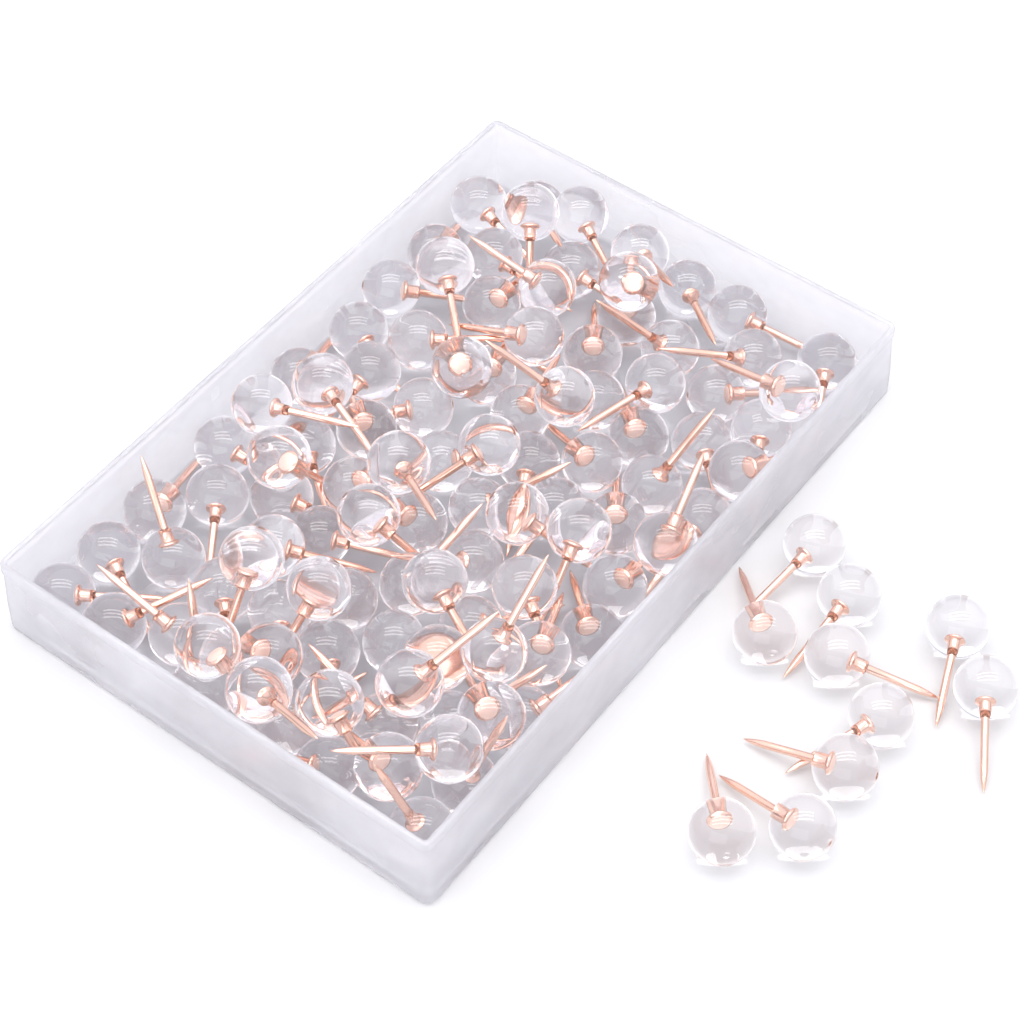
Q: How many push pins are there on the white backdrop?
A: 113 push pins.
